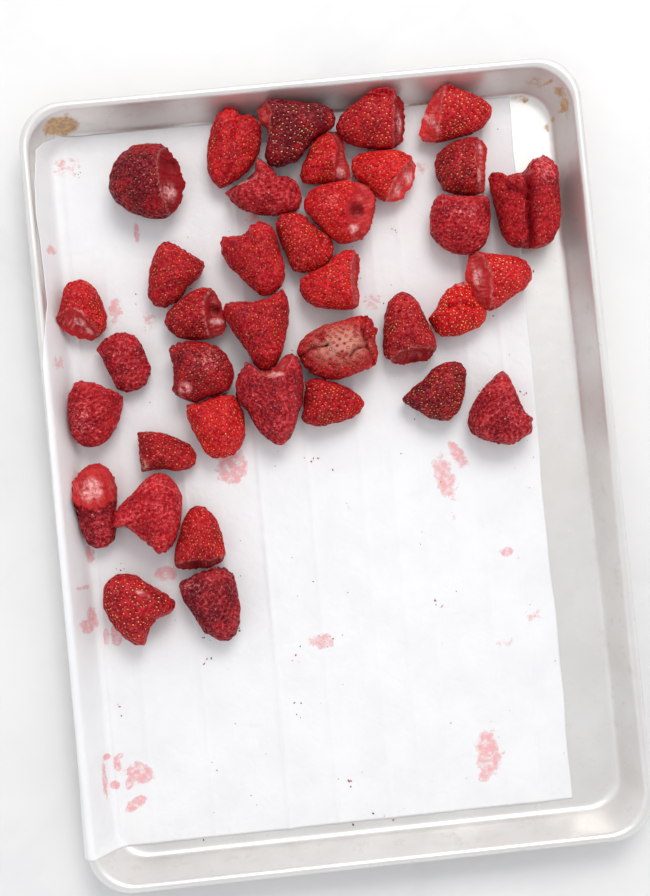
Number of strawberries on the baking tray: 37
